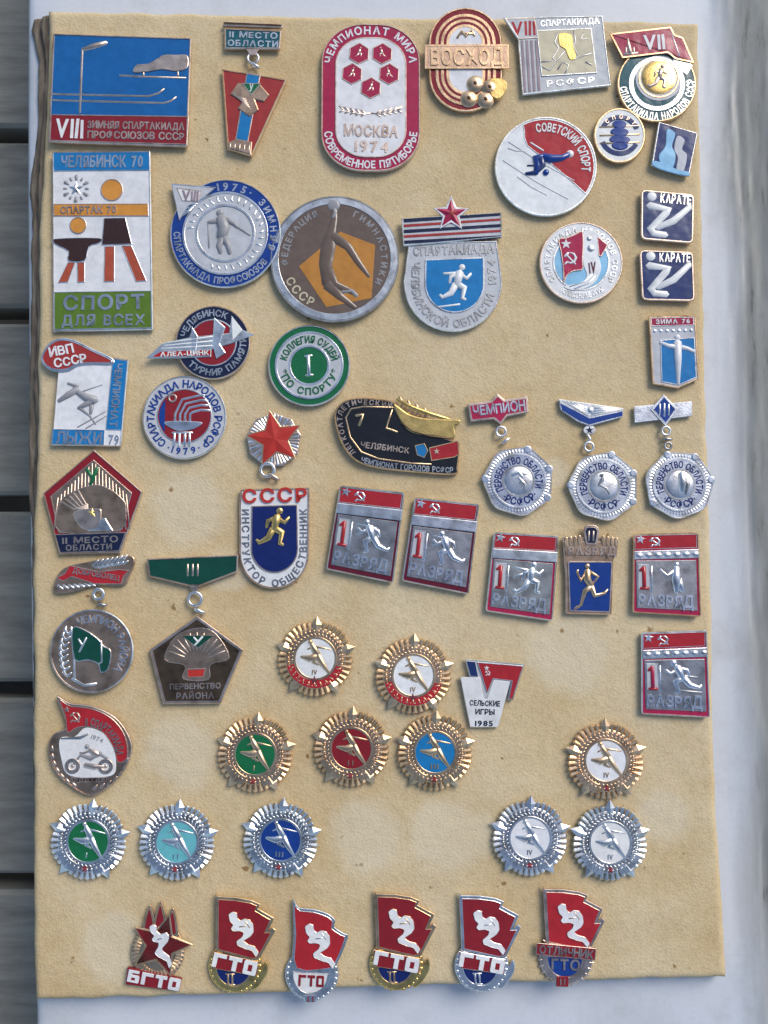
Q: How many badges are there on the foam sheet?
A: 54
